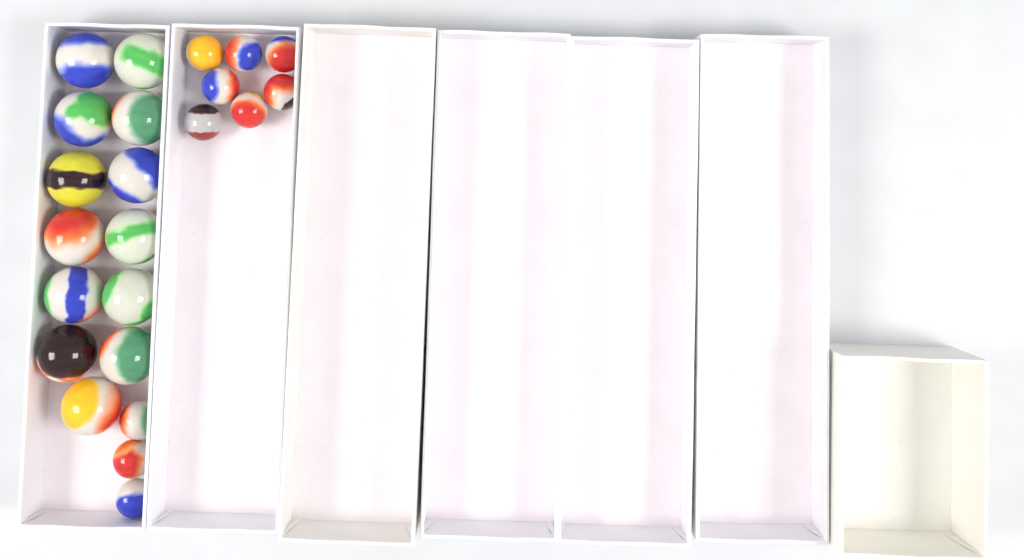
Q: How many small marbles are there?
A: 10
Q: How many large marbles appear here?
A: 13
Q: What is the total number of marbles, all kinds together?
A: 23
